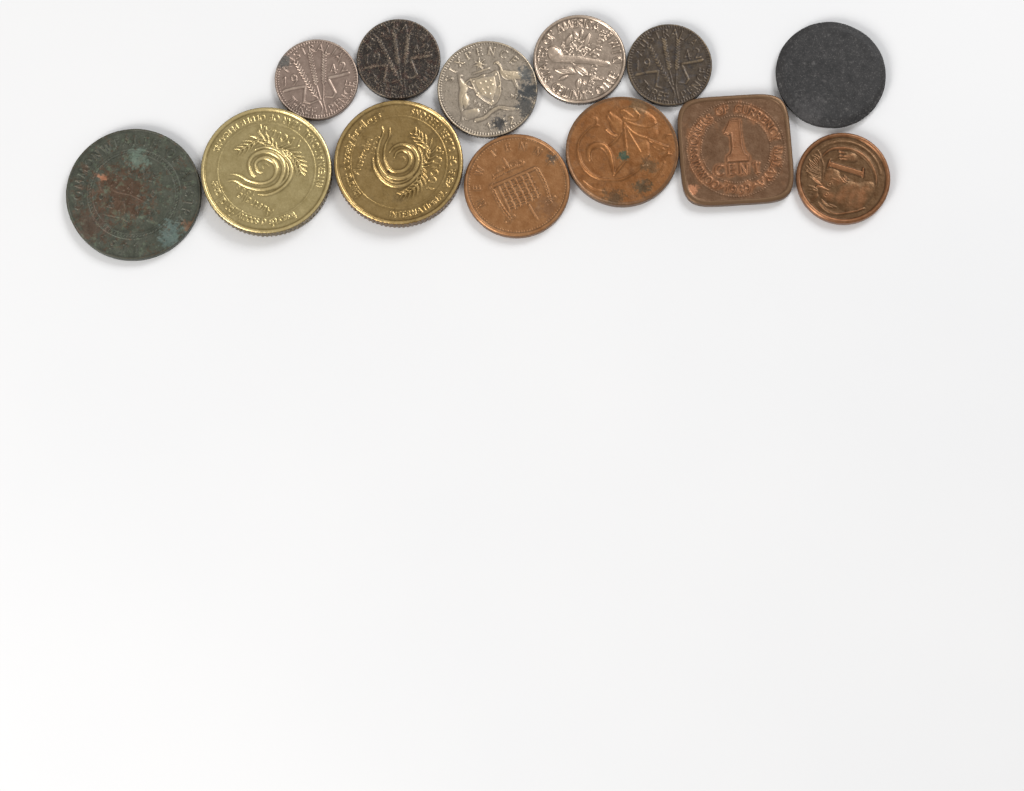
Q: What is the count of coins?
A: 13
